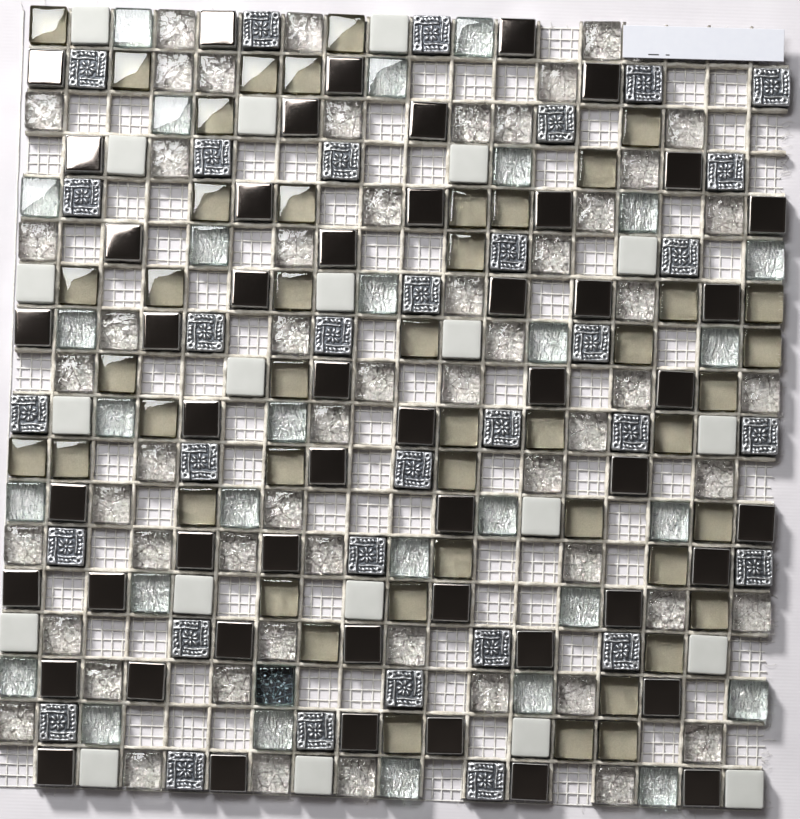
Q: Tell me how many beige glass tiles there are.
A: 46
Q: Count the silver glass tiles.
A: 85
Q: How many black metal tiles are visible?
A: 50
